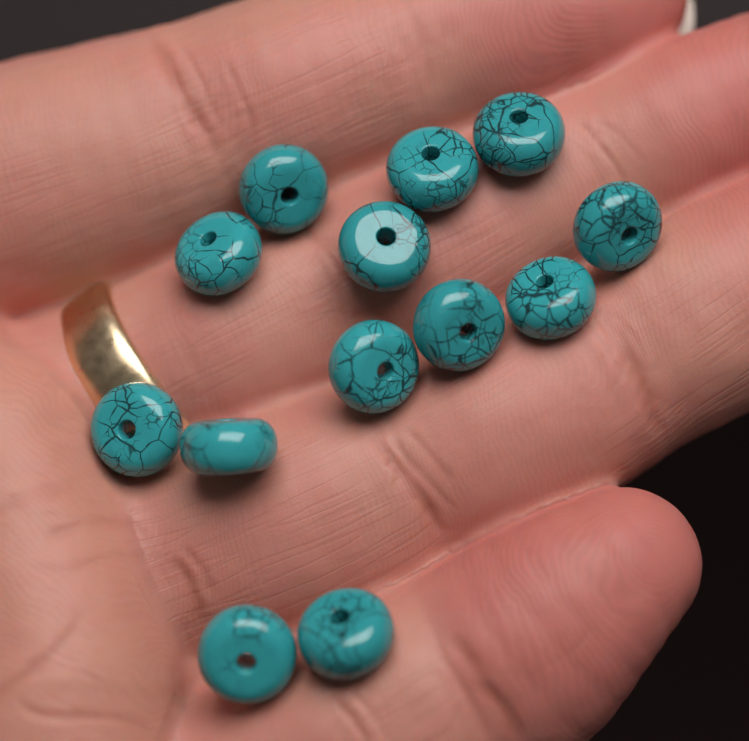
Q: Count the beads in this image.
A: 13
